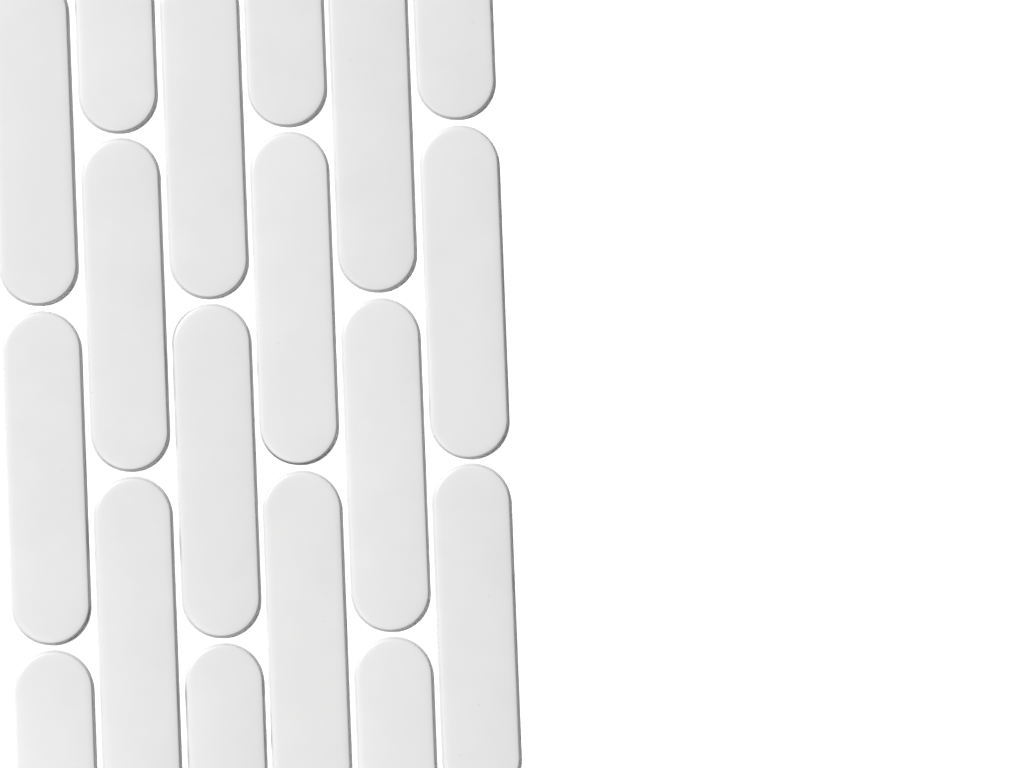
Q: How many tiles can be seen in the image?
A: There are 18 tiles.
